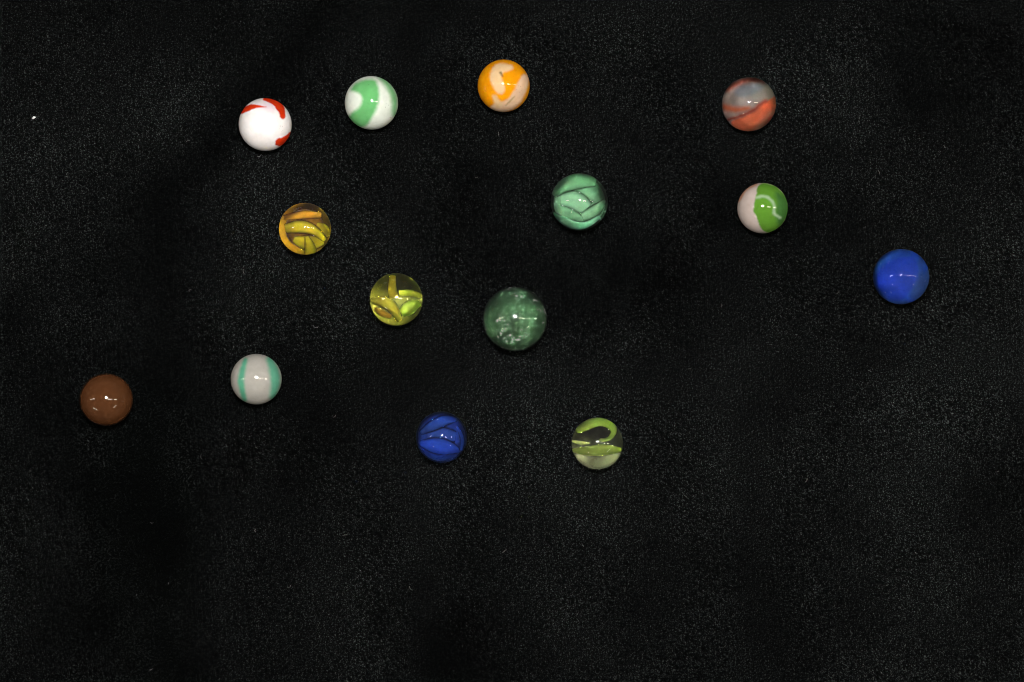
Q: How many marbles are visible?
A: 14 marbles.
